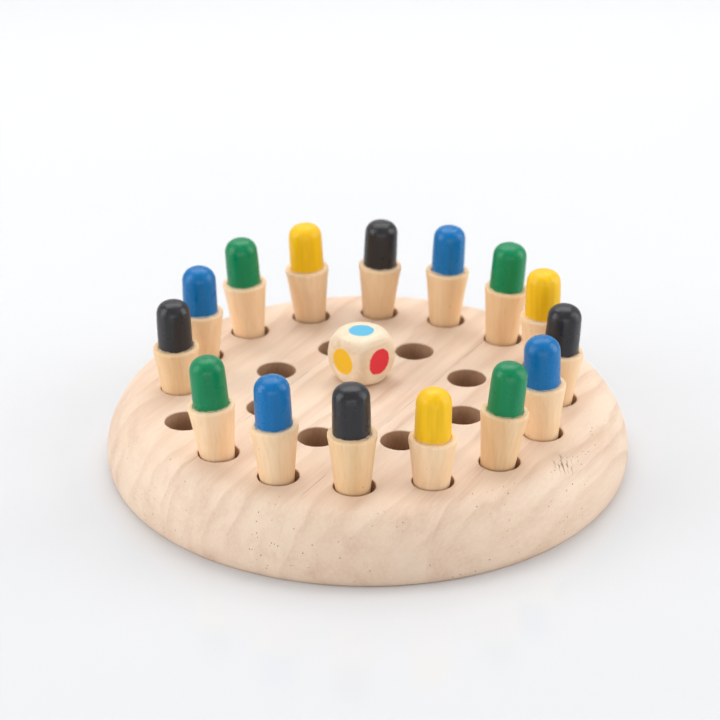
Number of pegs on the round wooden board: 15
